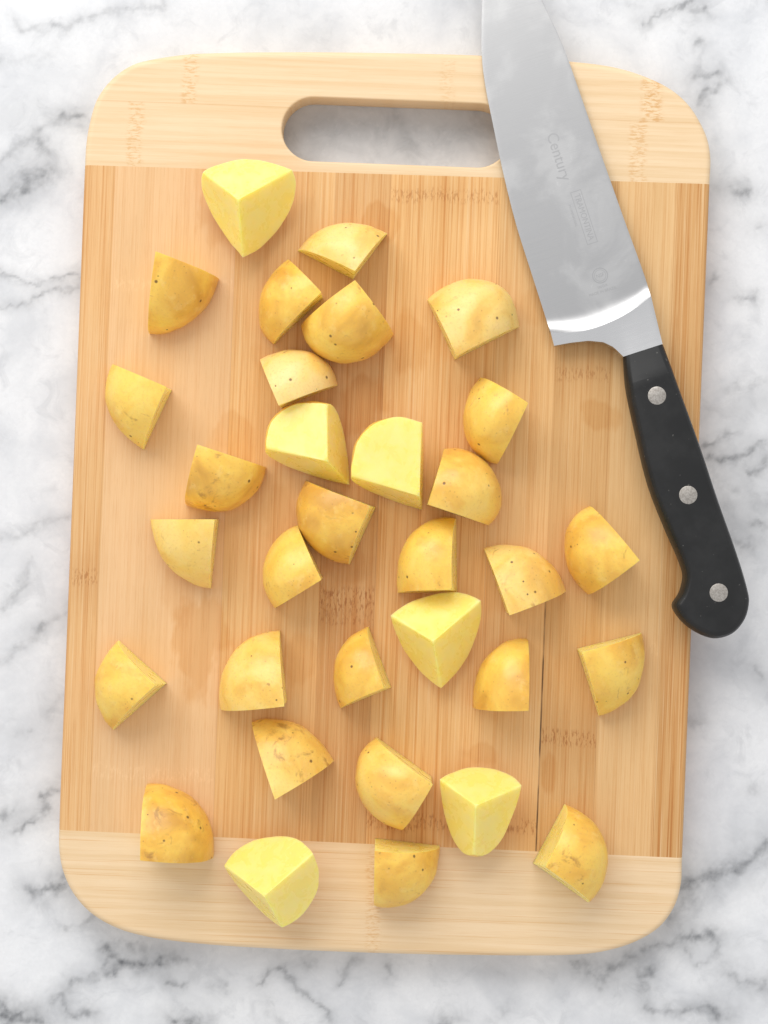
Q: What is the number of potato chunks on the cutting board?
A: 32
